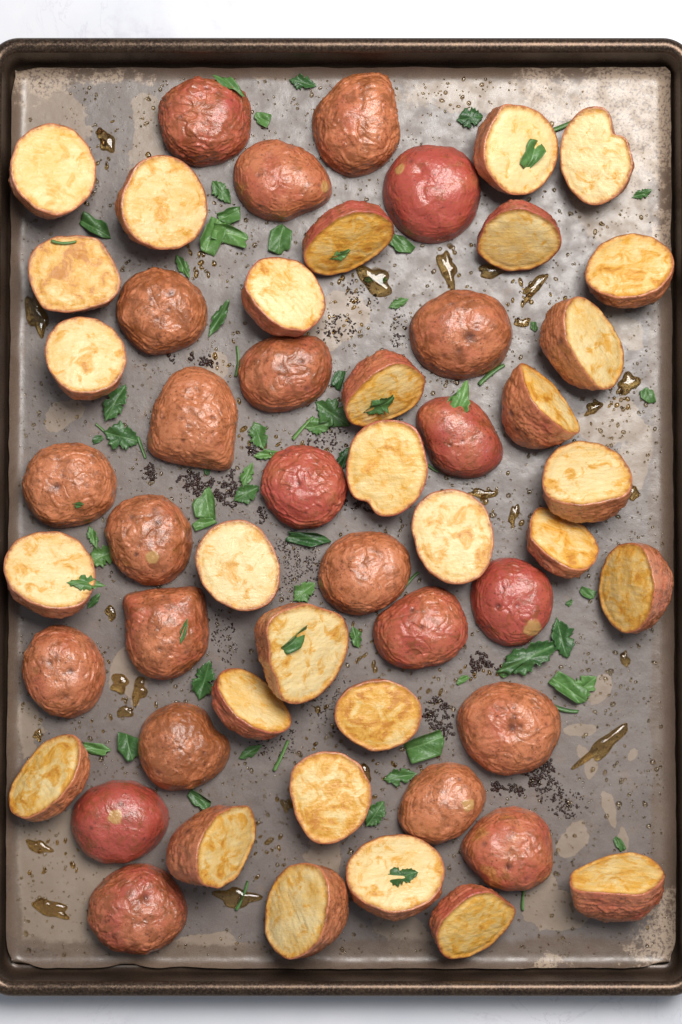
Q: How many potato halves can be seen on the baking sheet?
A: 53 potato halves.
